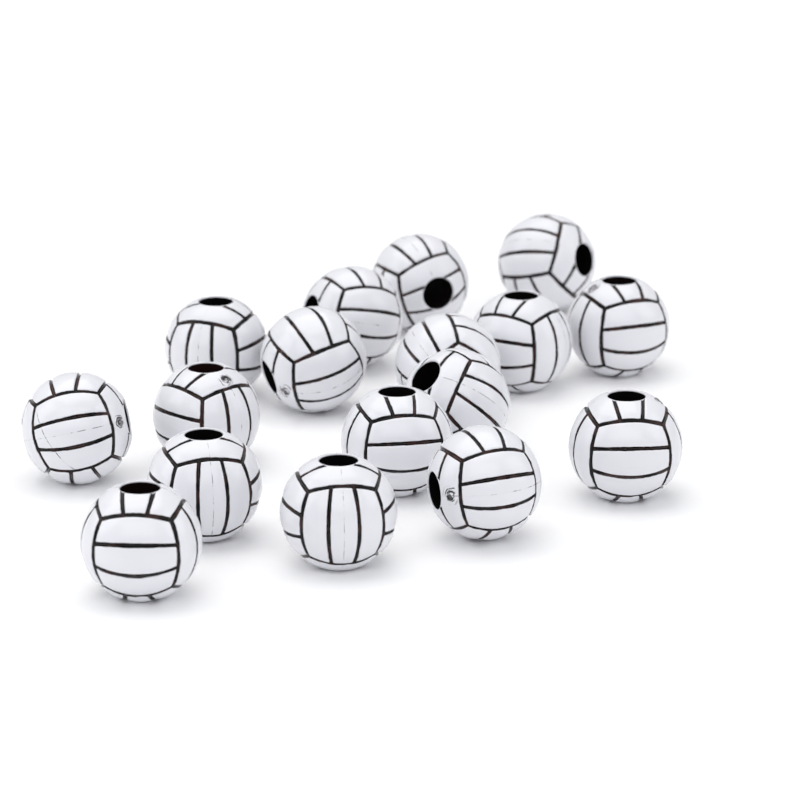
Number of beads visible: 17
